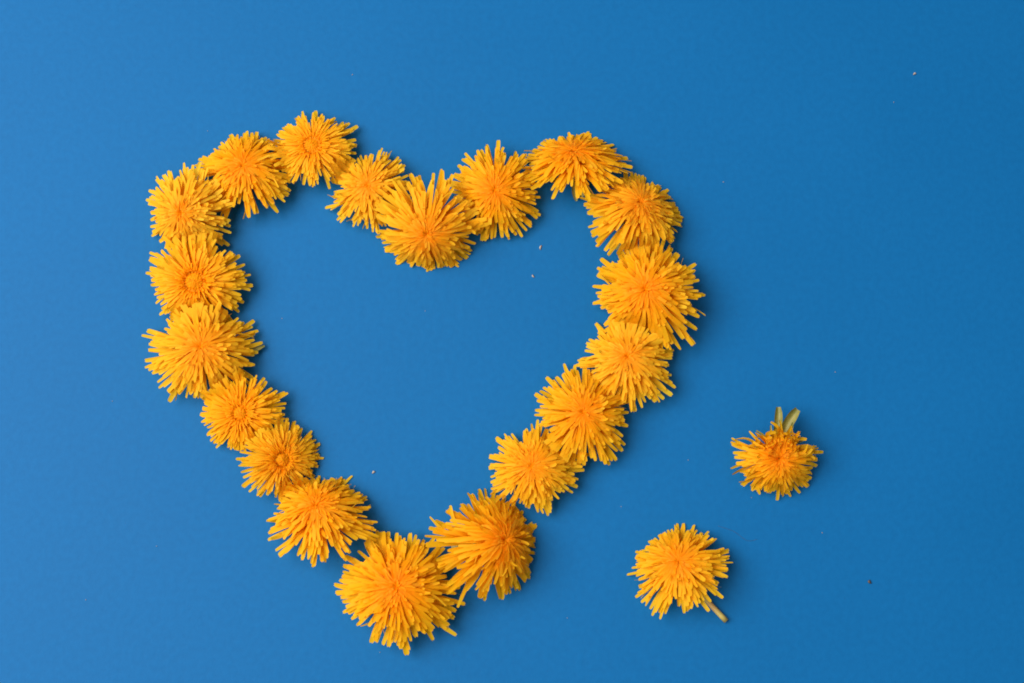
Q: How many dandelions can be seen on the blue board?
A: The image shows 21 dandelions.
